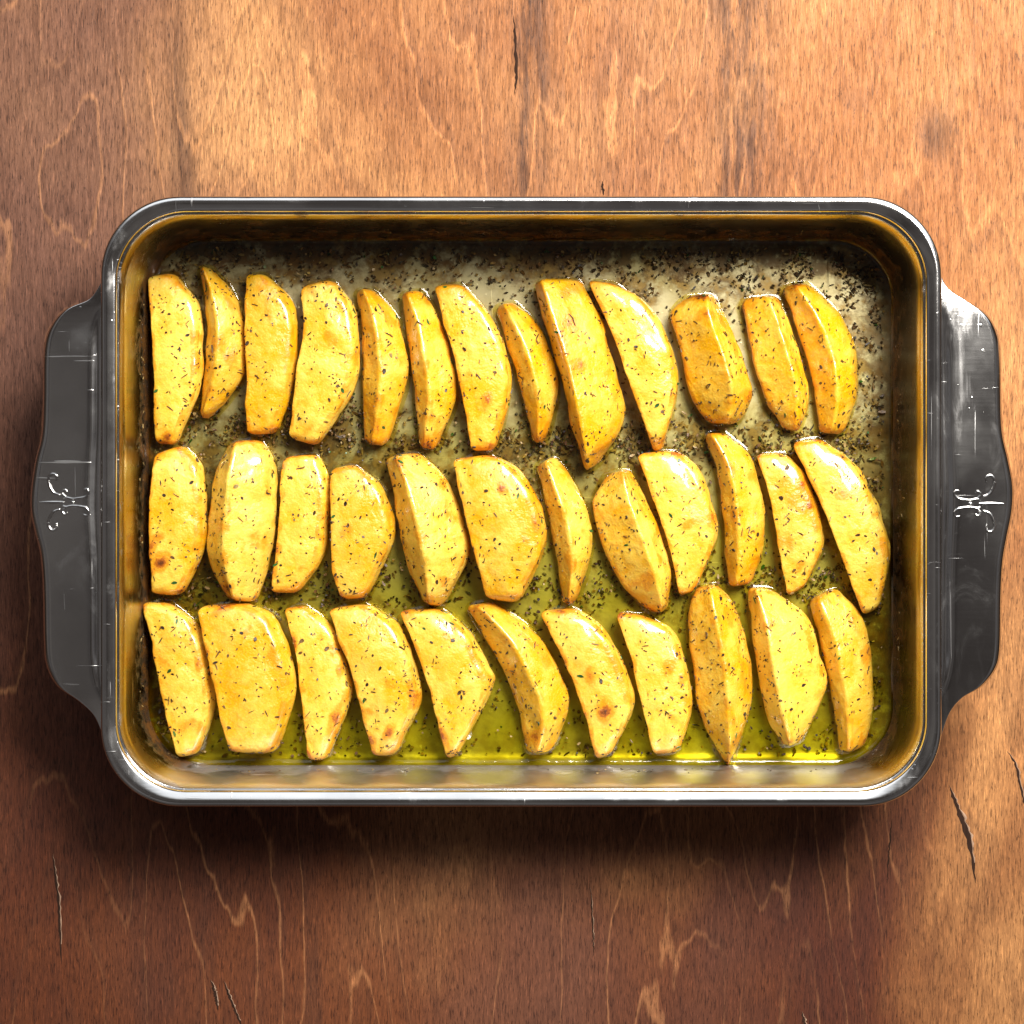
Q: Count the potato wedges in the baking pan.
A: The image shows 36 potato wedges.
